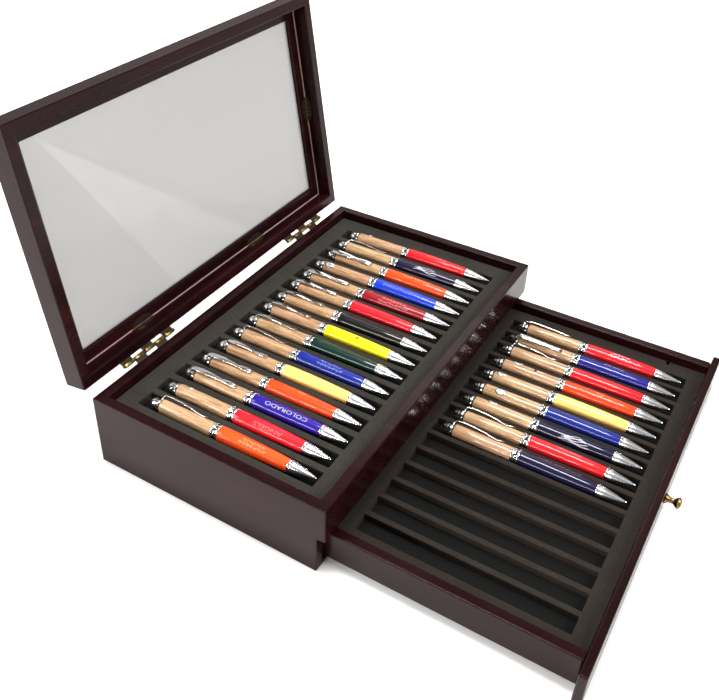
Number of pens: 24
